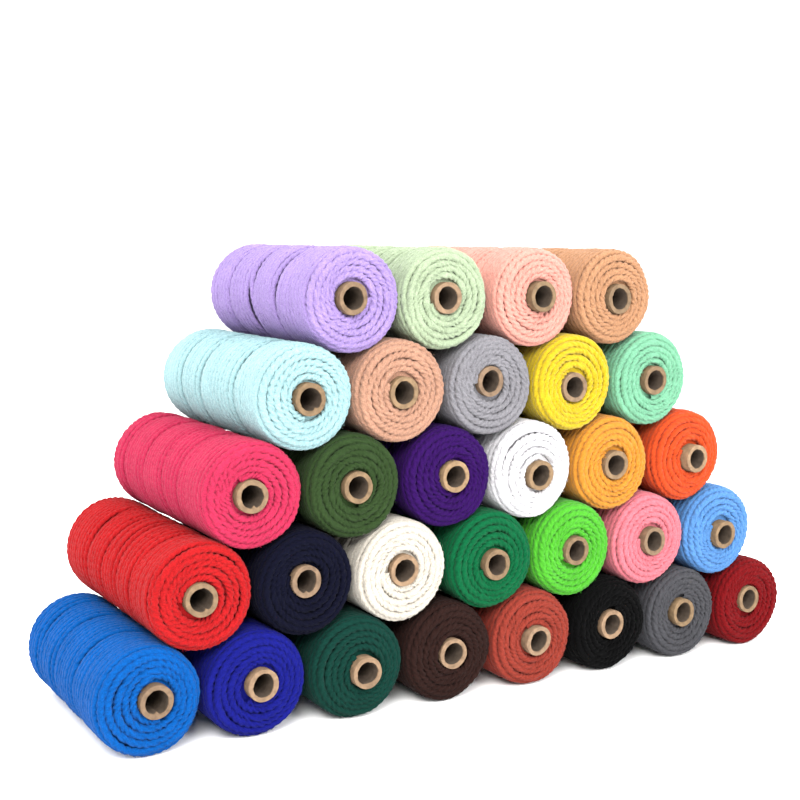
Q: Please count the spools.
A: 30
